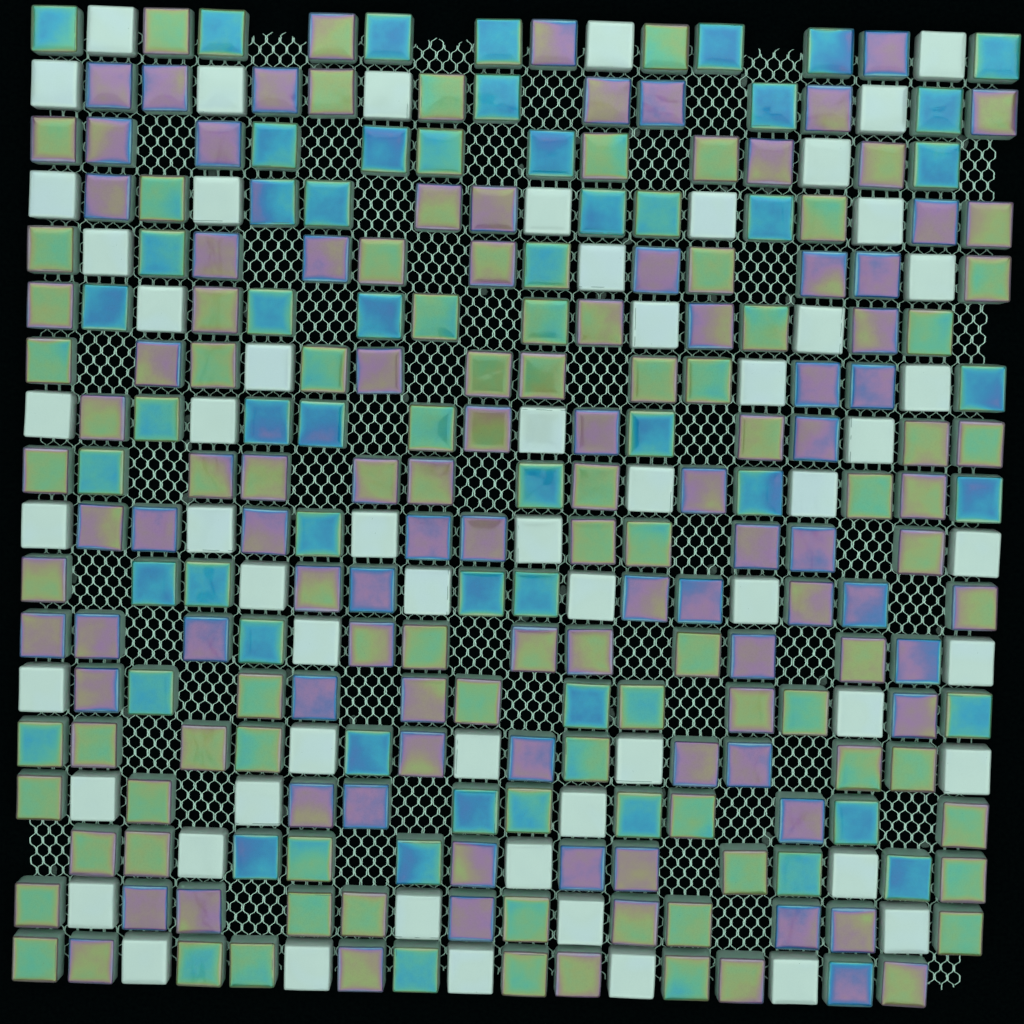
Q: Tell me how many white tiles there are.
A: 60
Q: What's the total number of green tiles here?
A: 94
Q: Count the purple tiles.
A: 65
